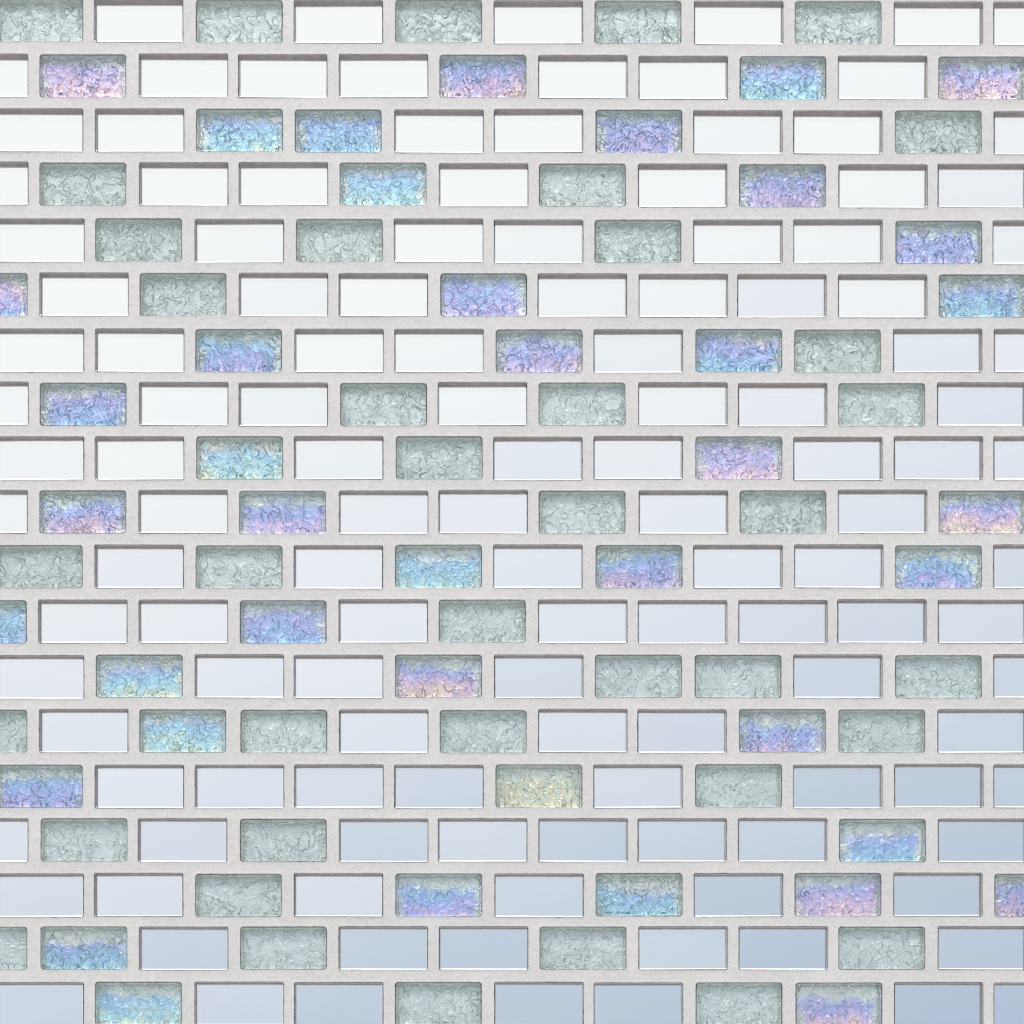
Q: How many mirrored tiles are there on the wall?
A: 129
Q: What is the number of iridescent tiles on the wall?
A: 41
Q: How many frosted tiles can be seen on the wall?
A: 39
